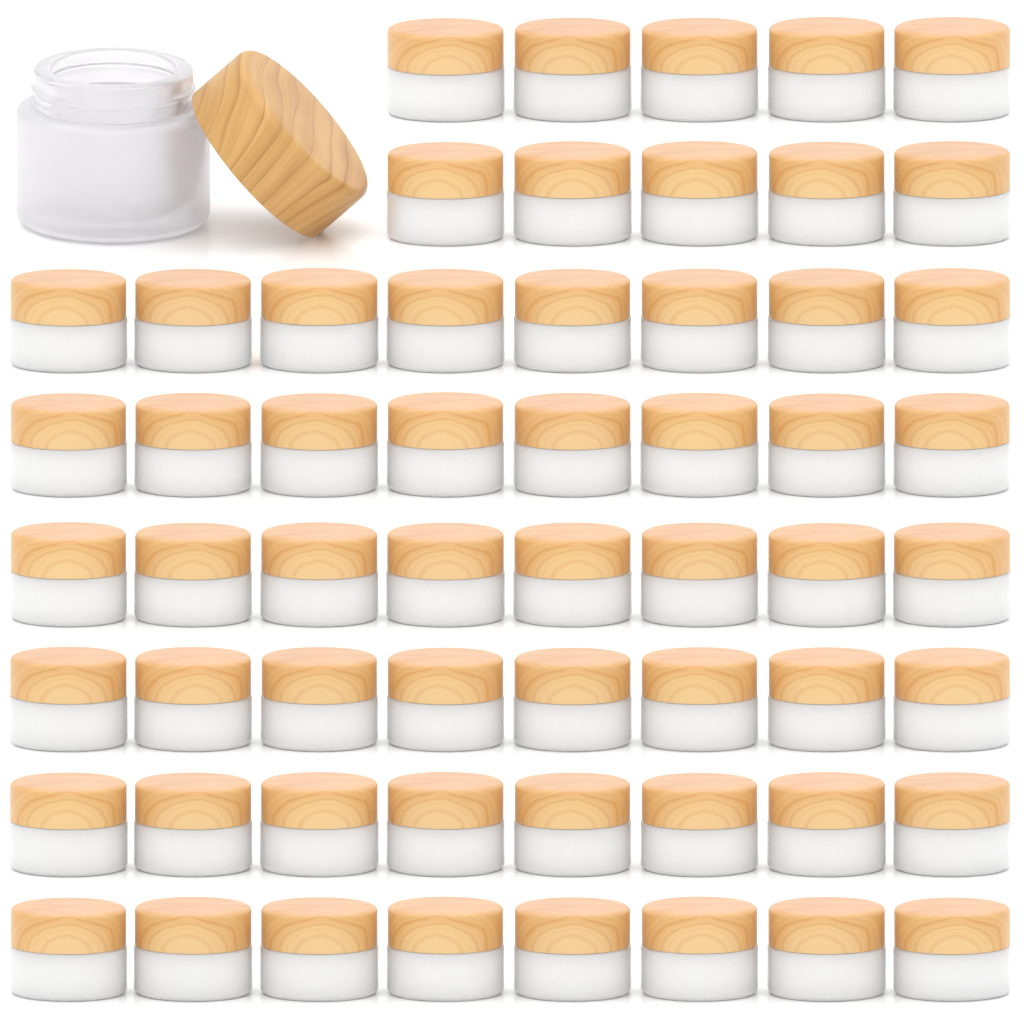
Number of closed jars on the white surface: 58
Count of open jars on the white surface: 1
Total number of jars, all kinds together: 59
